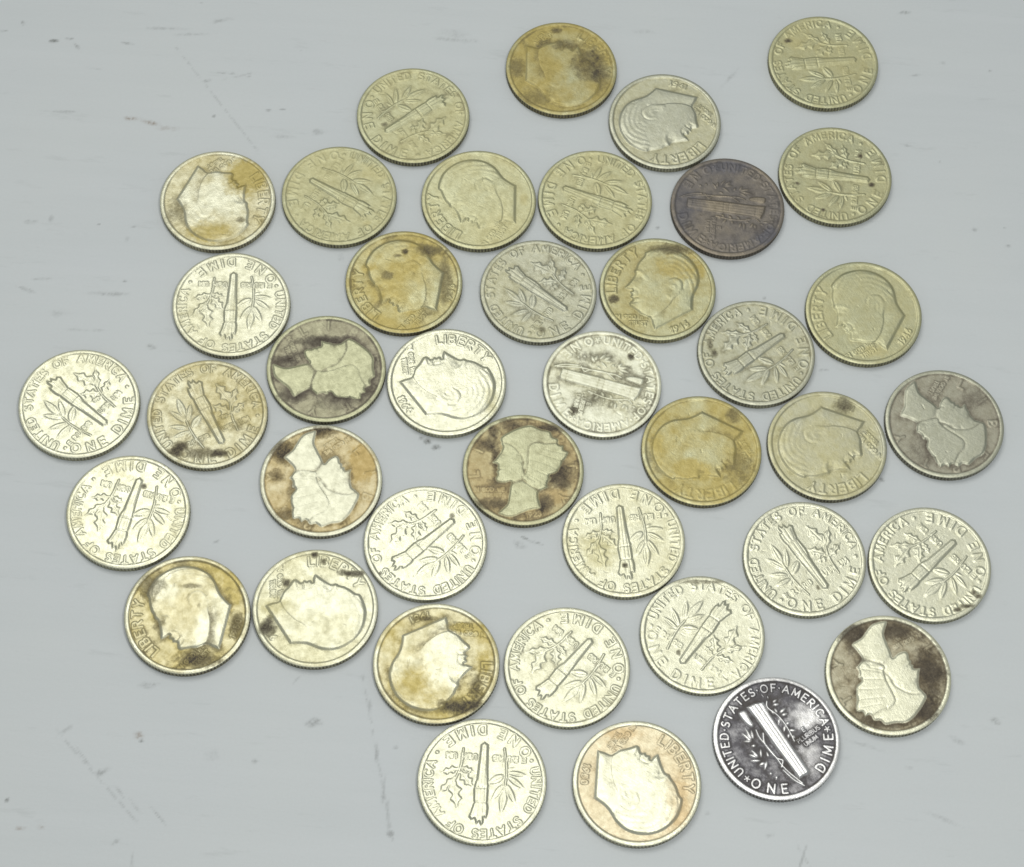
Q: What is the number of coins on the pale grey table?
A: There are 40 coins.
